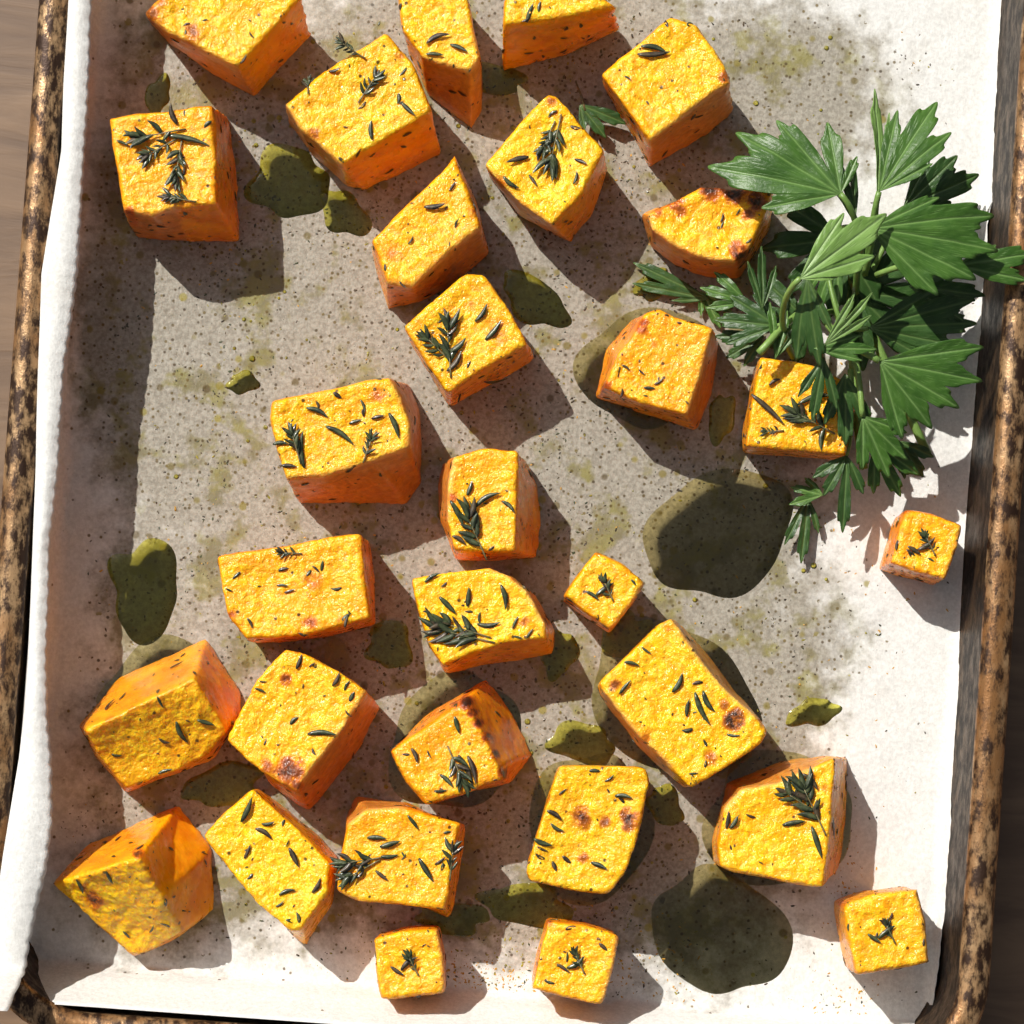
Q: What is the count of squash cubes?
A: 30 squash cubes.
